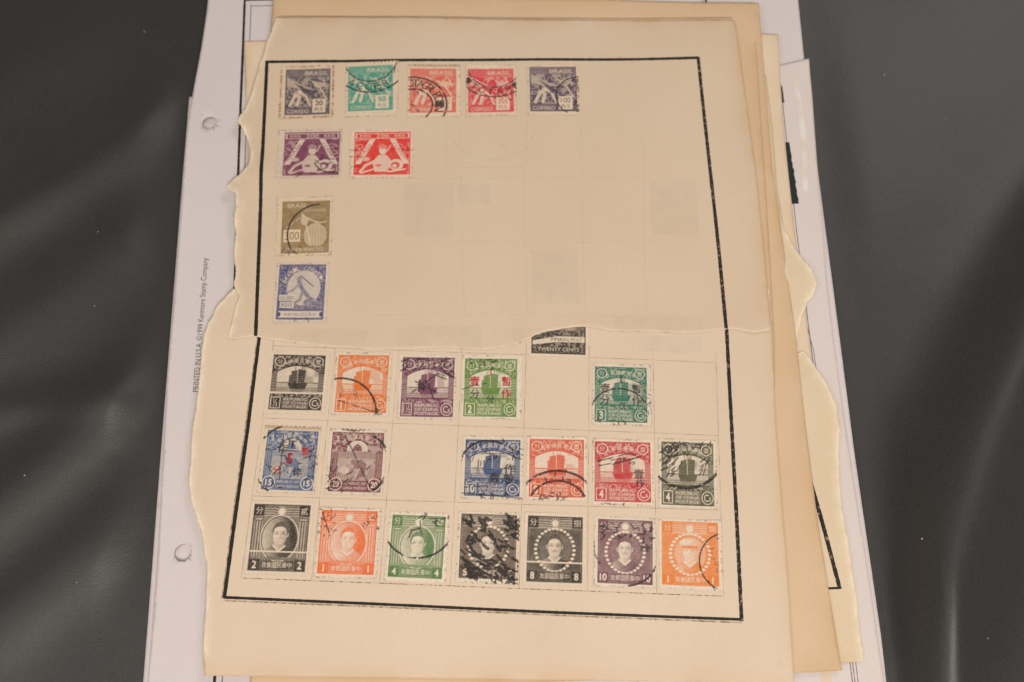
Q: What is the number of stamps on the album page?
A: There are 28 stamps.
